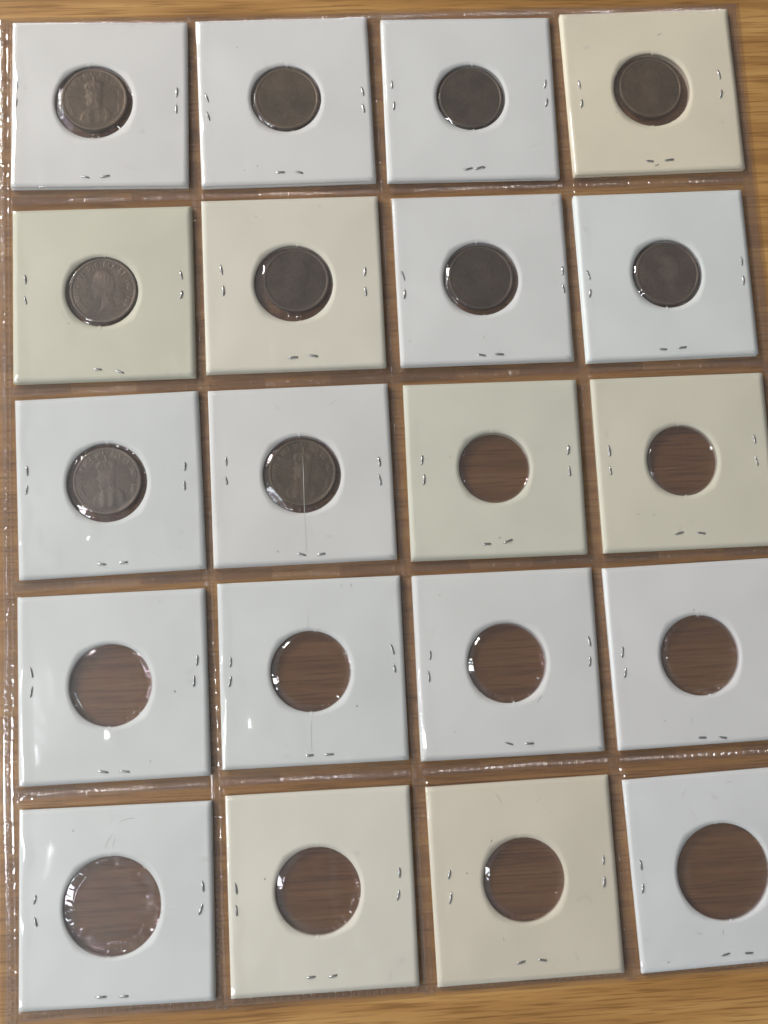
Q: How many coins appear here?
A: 10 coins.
